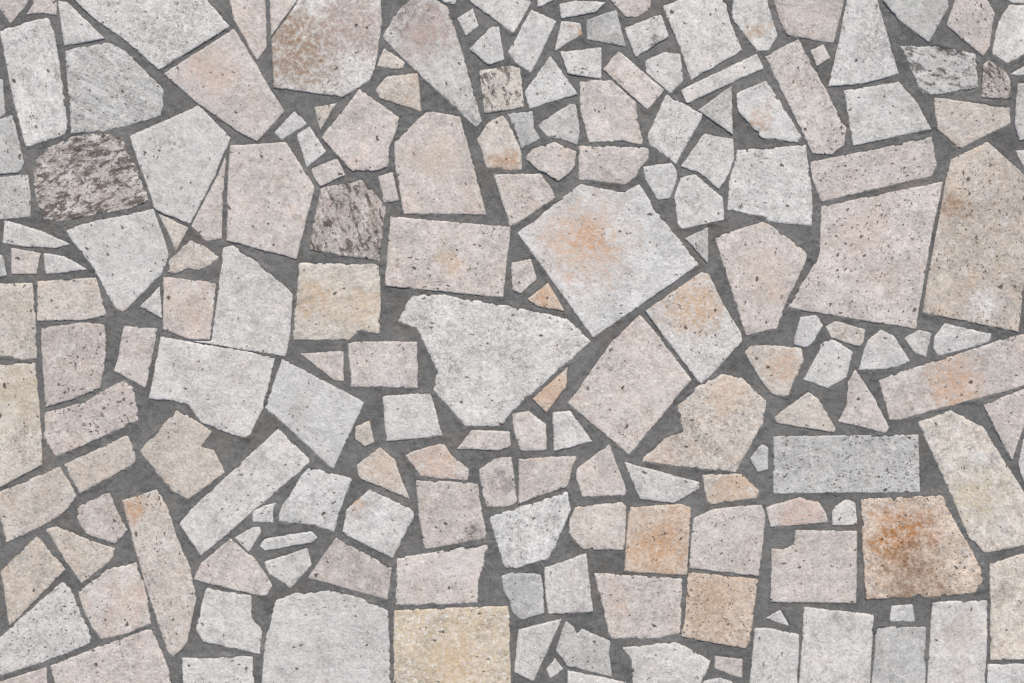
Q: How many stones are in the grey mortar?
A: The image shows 191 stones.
